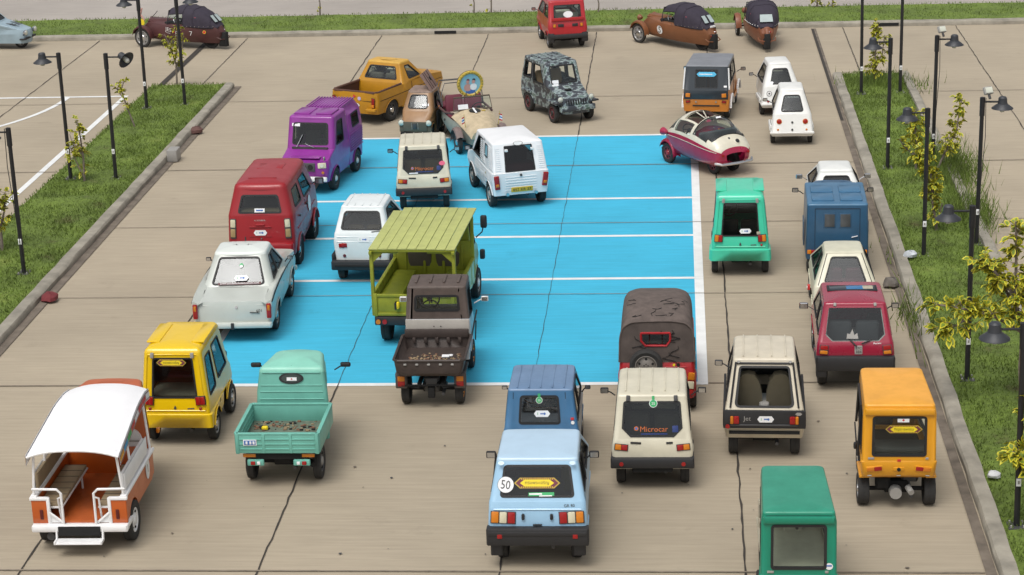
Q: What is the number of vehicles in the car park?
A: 36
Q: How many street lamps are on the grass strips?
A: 13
